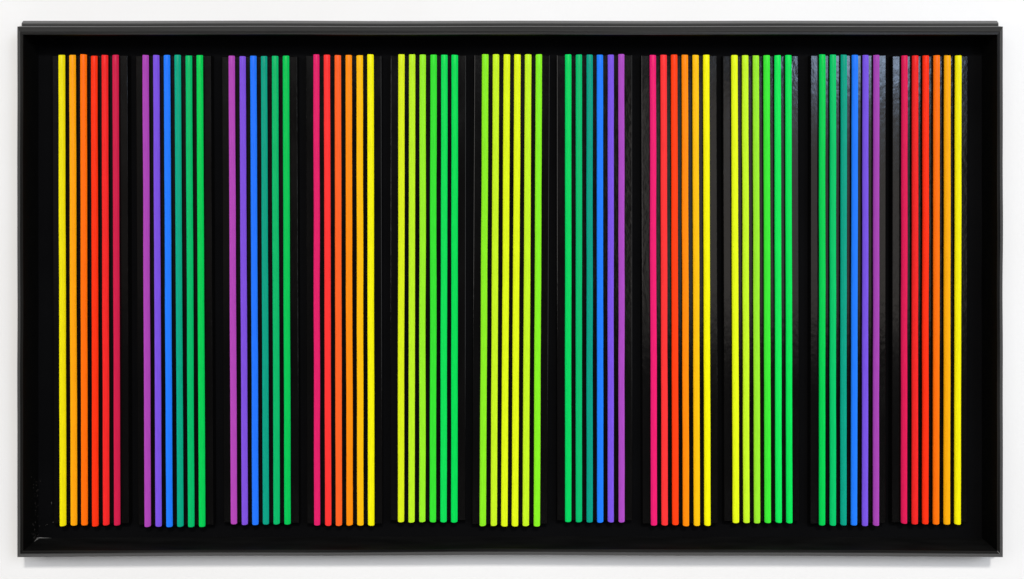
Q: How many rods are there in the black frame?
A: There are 66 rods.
